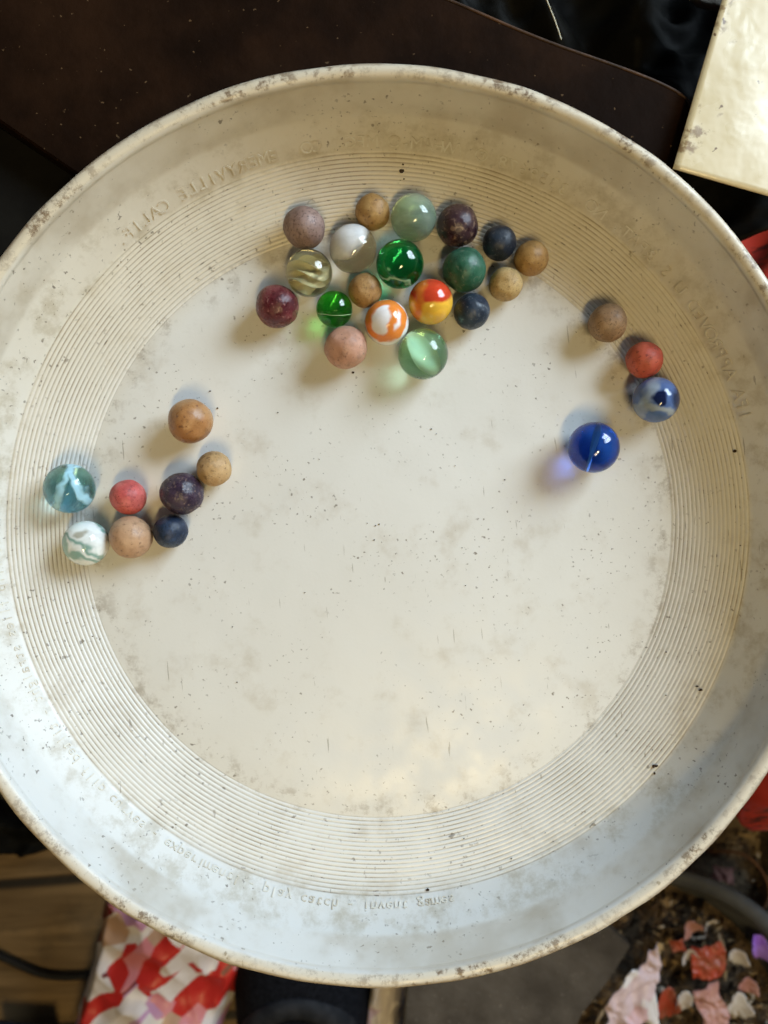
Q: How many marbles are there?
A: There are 31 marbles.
